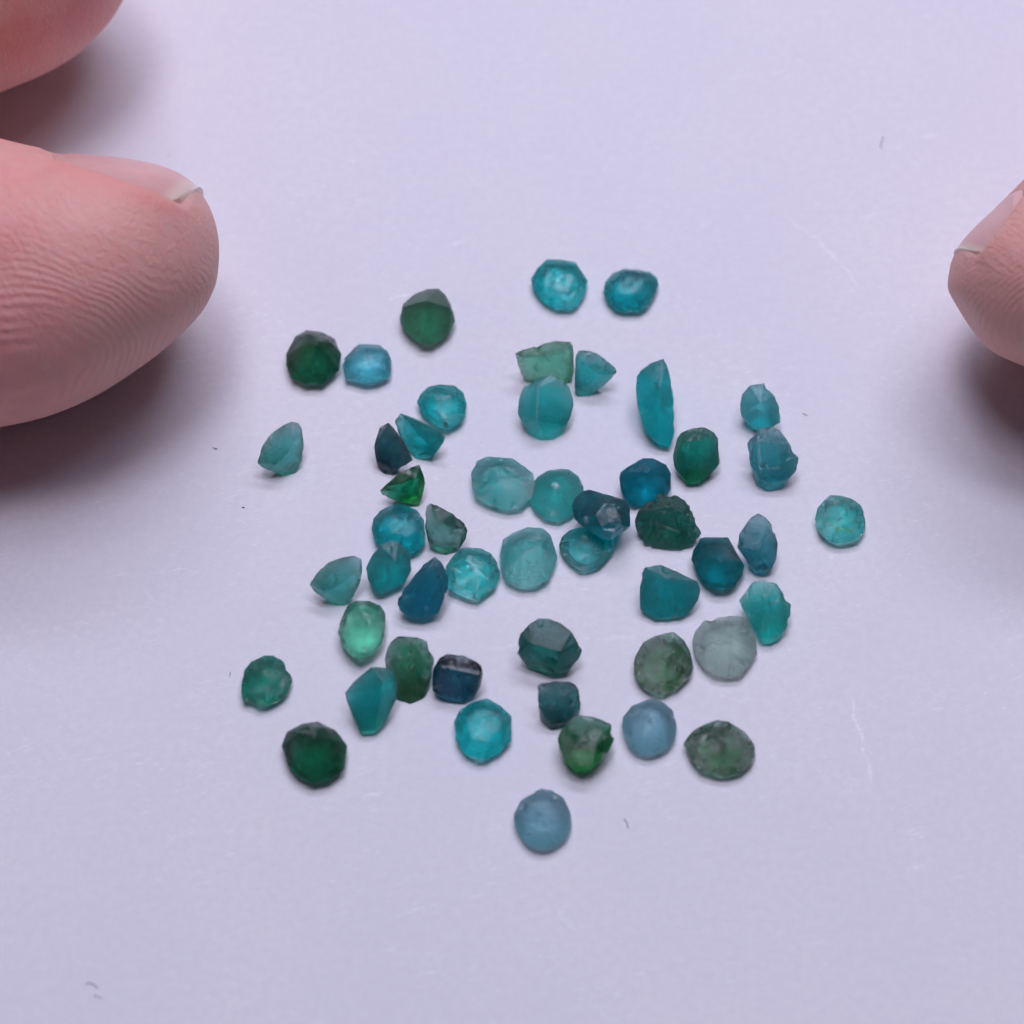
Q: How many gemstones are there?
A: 50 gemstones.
